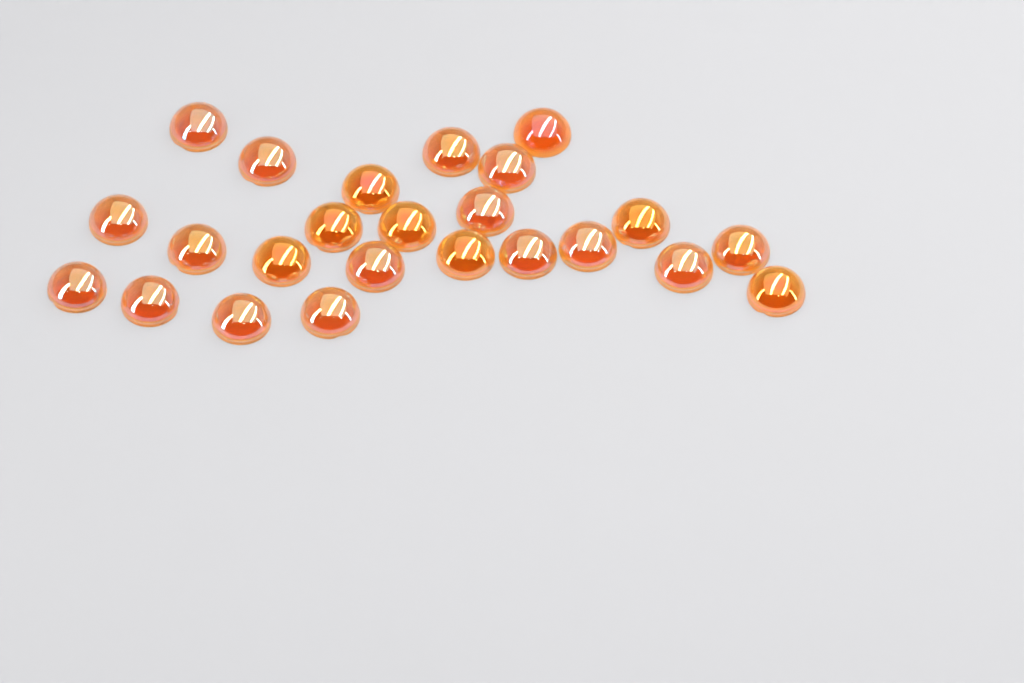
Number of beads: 24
